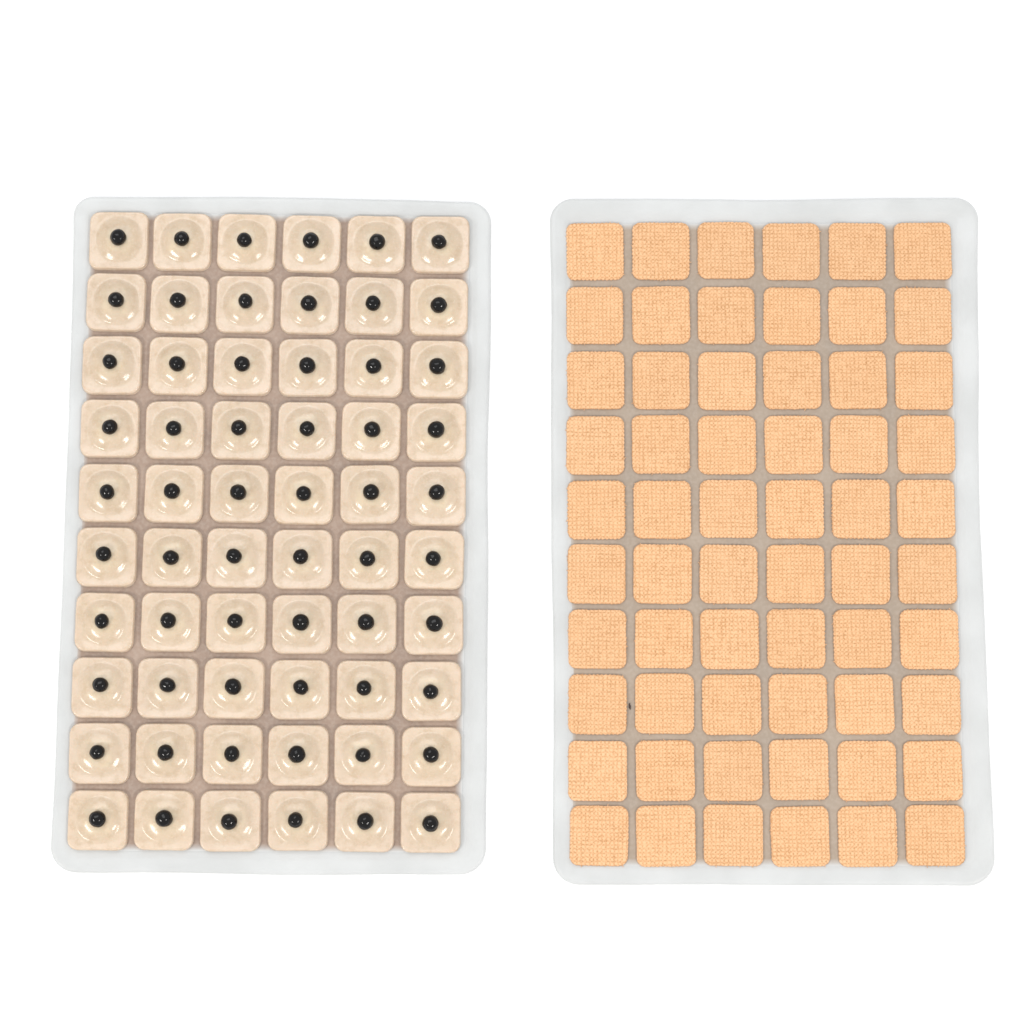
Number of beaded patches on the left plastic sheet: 60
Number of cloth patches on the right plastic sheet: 60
